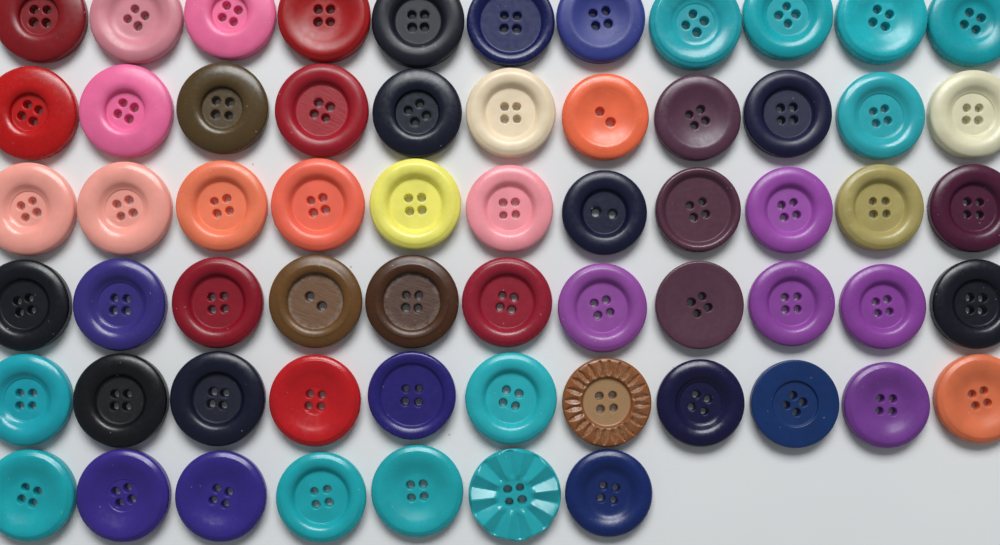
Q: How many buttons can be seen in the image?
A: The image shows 62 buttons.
